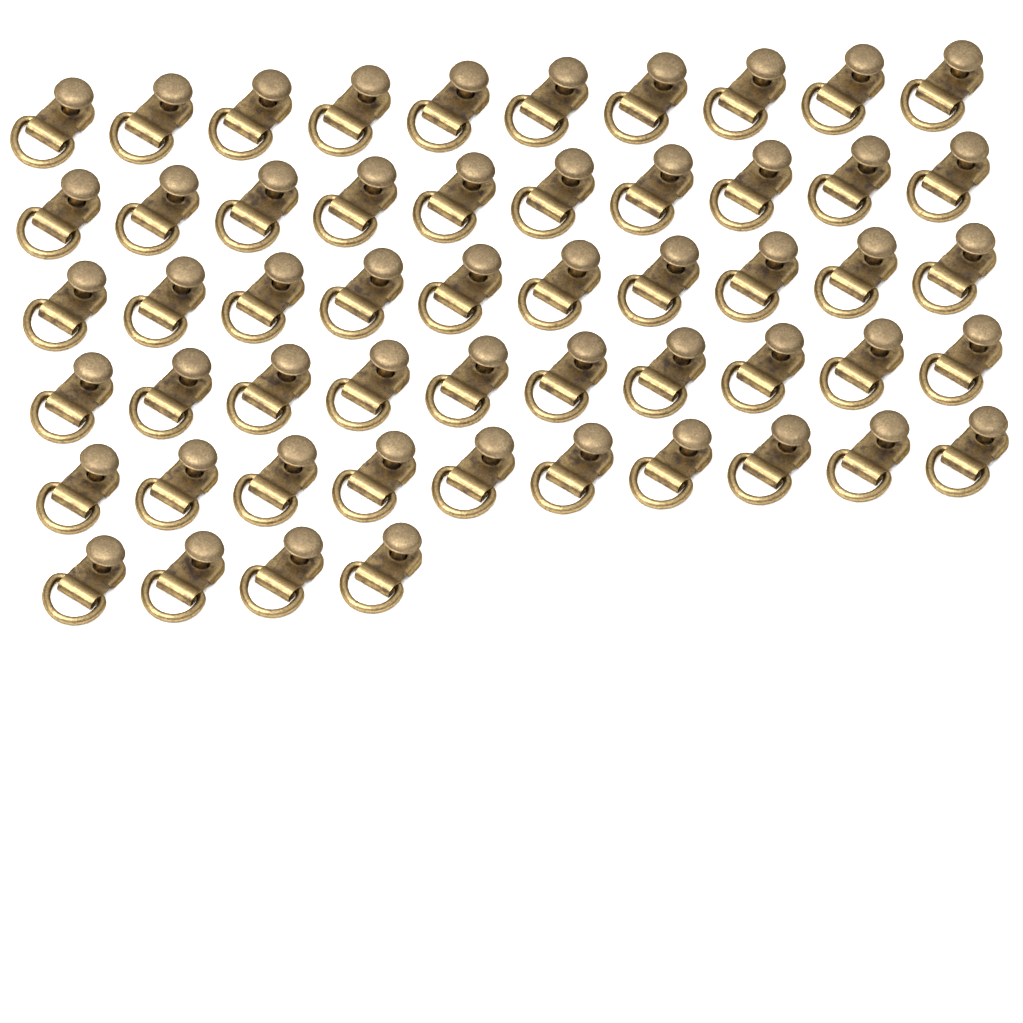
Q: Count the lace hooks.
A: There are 54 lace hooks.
